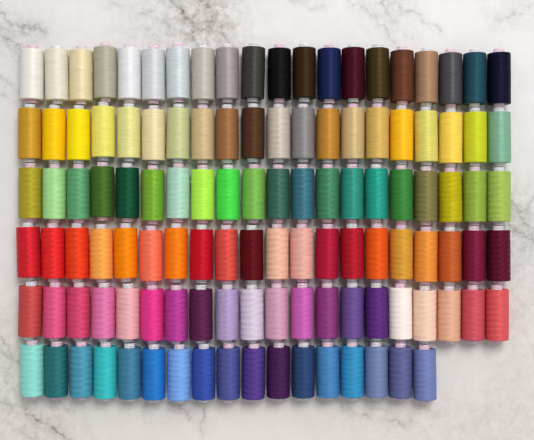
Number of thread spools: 117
